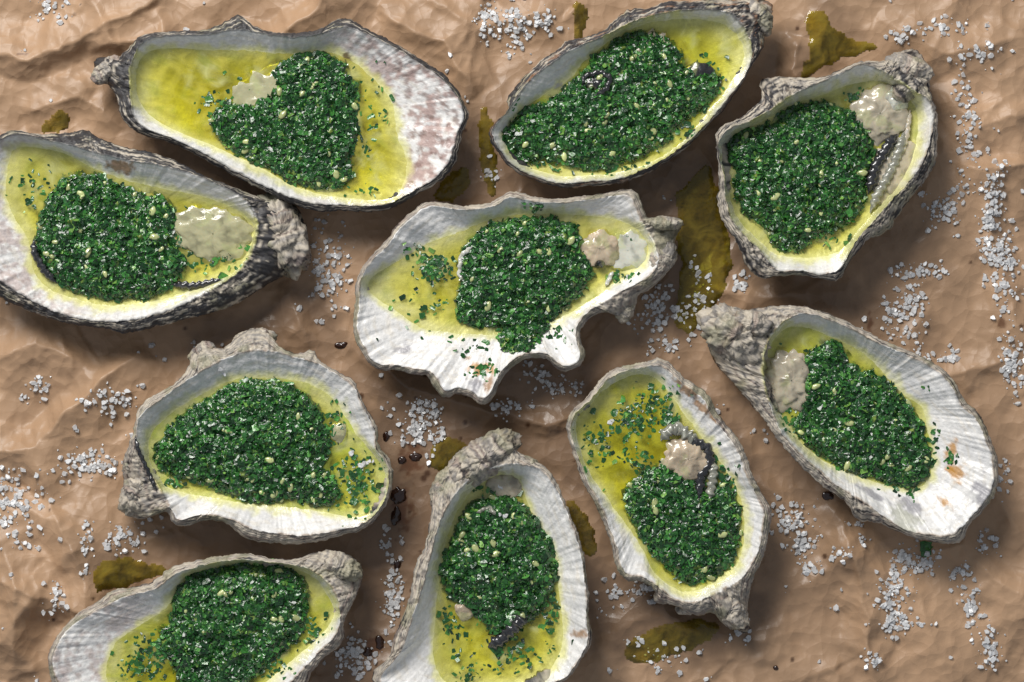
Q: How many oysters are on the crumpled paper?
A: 10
